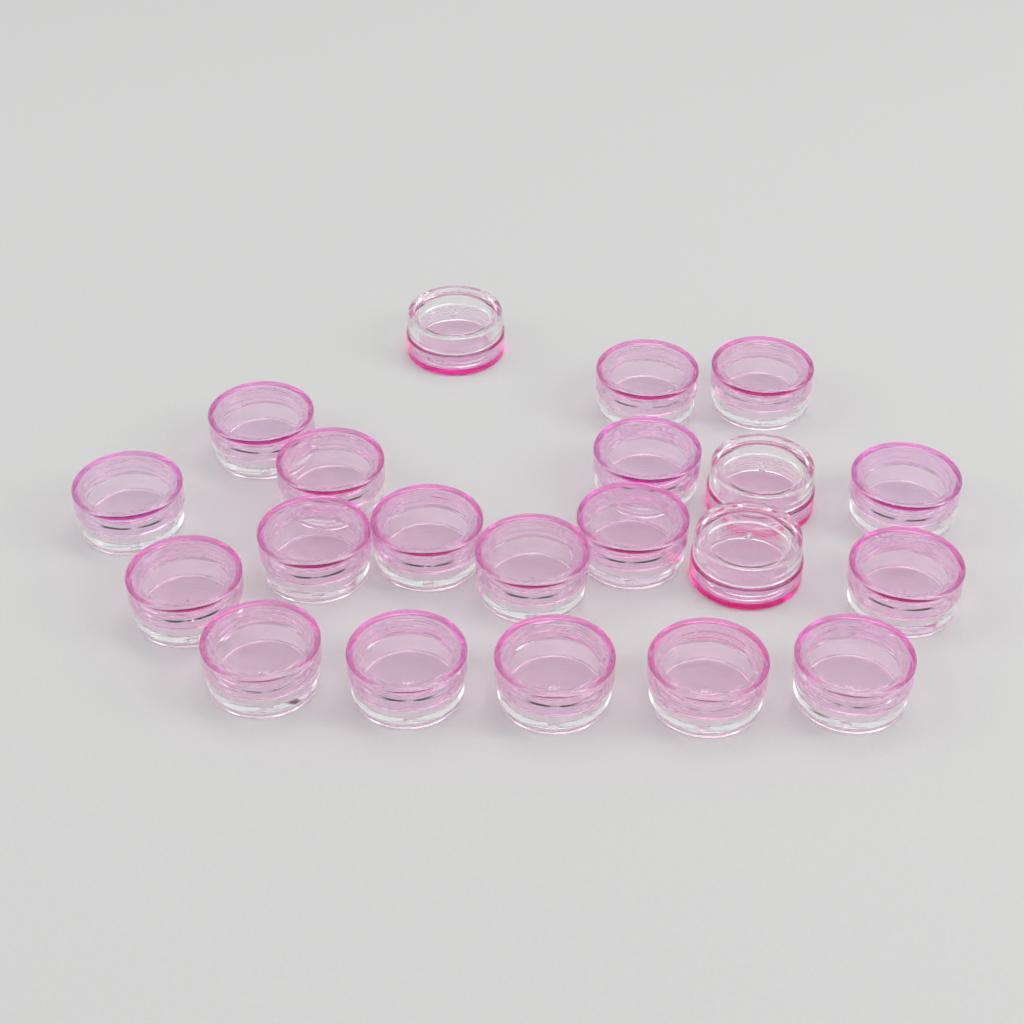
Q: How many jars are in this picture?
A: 21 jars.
